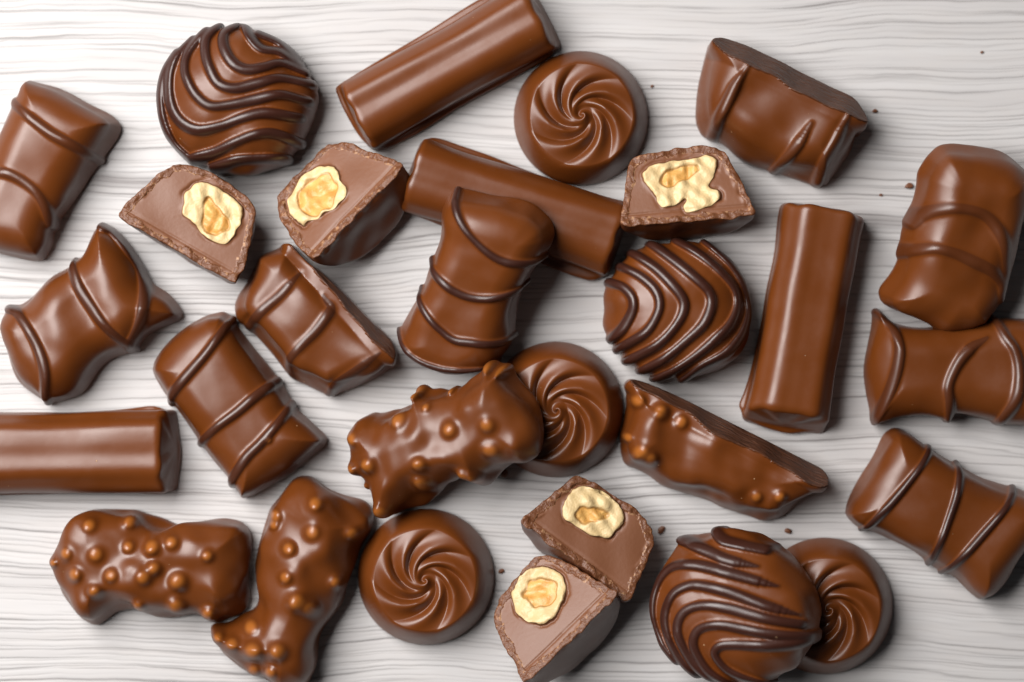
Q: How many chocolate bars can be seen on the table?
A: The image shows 17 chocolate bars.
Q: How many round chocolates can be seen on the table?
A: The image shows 7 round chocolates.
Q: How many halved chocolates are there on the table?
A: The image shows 5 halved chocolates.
